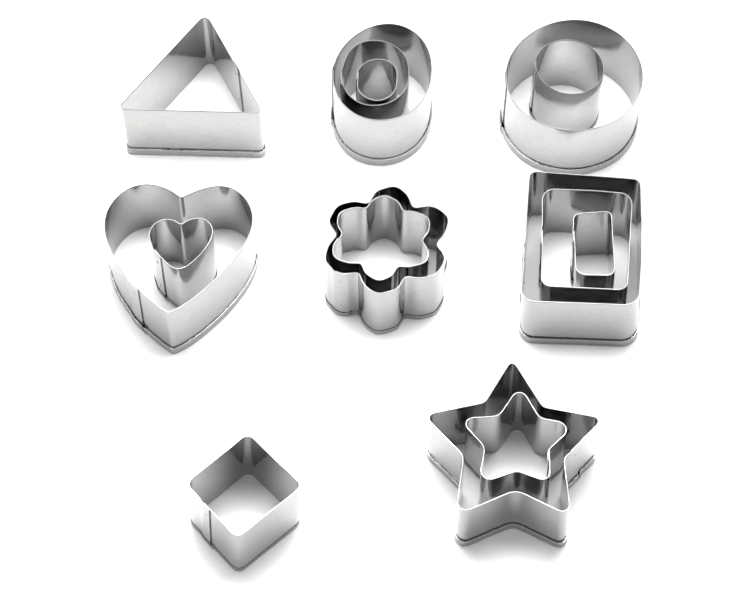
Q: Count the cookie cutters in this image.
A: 16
